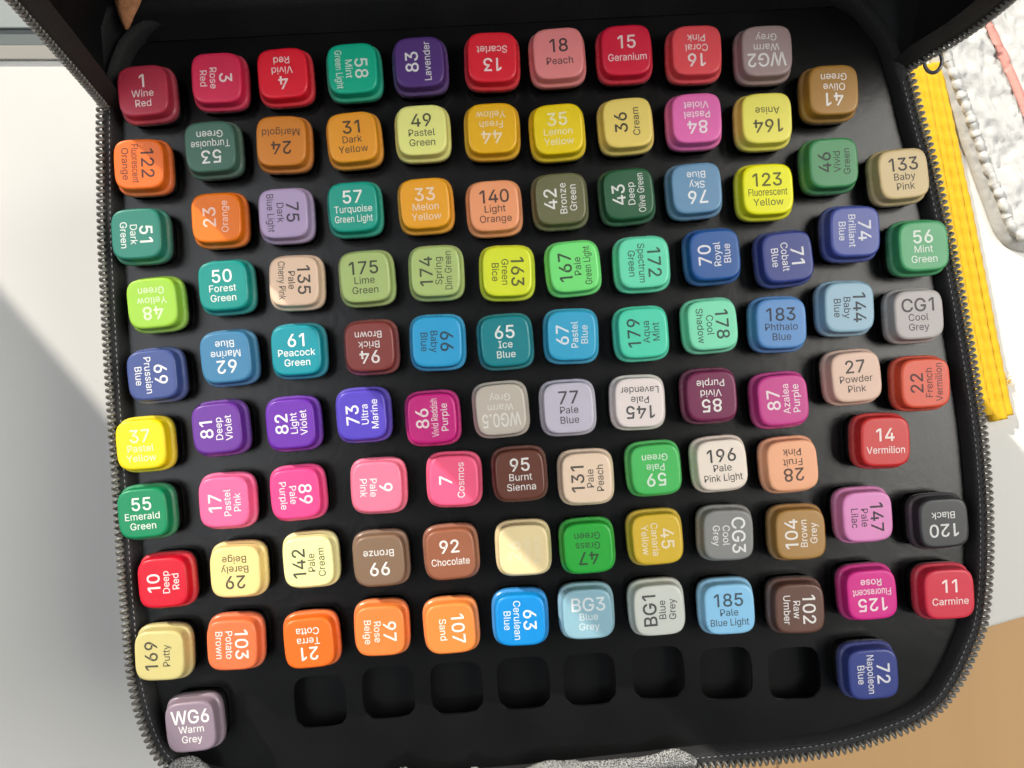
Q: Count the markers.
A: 106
